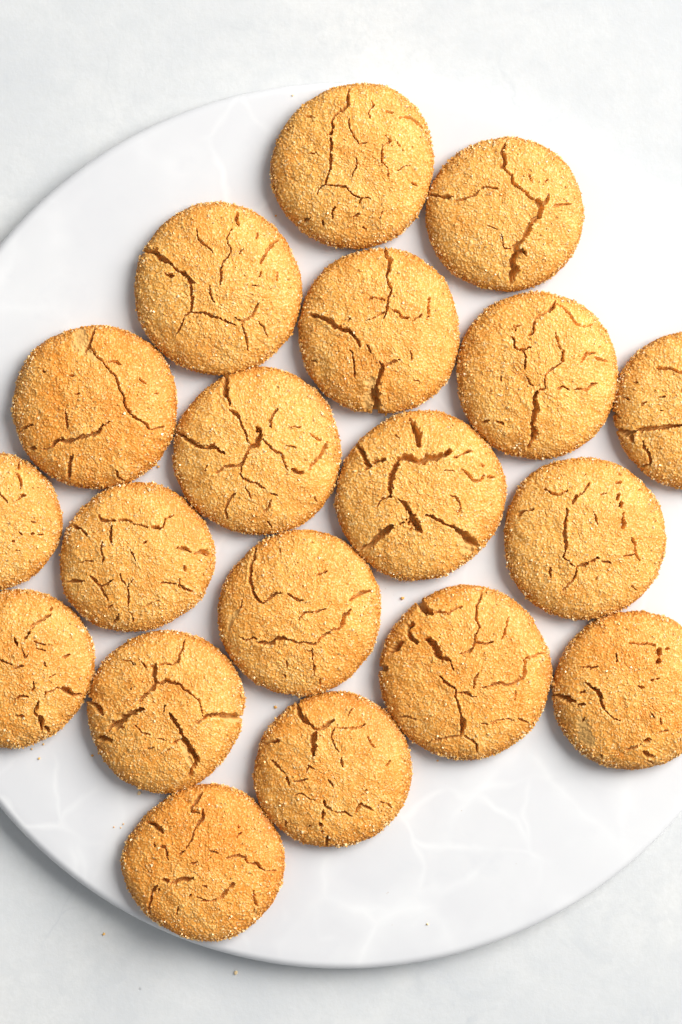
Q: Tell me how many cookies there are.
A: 19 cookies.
